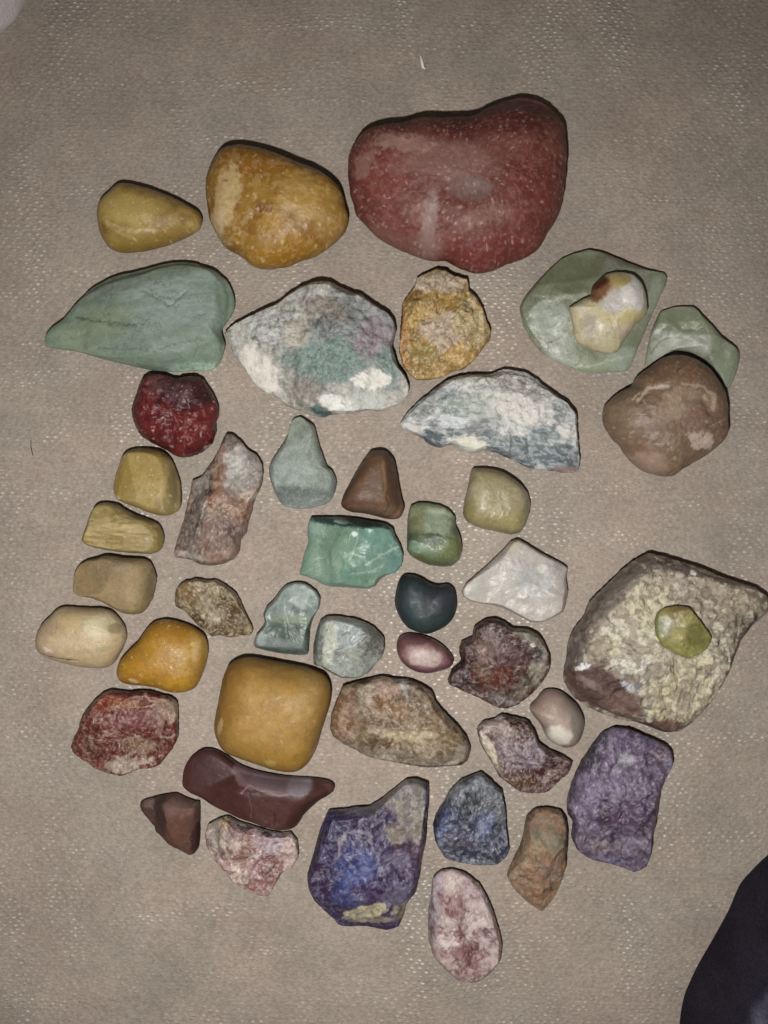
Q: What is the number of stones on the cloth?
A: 45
